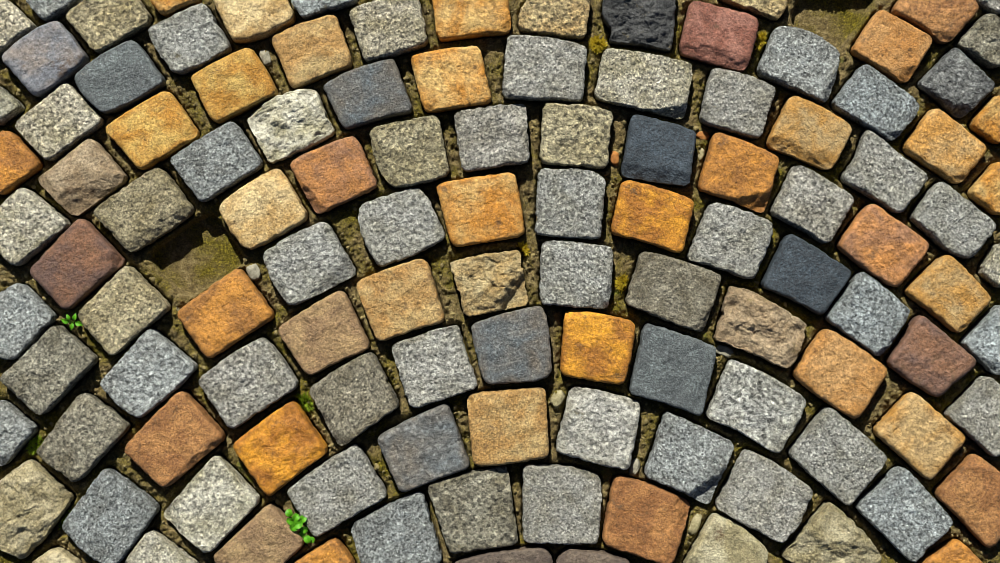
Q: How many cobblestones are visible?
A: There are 116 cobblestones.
